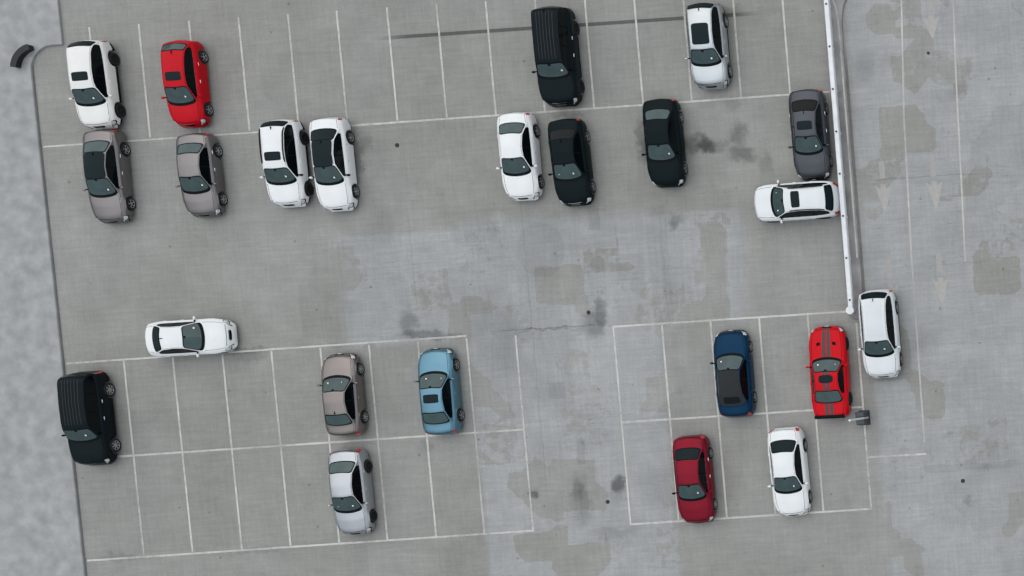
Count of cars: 23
